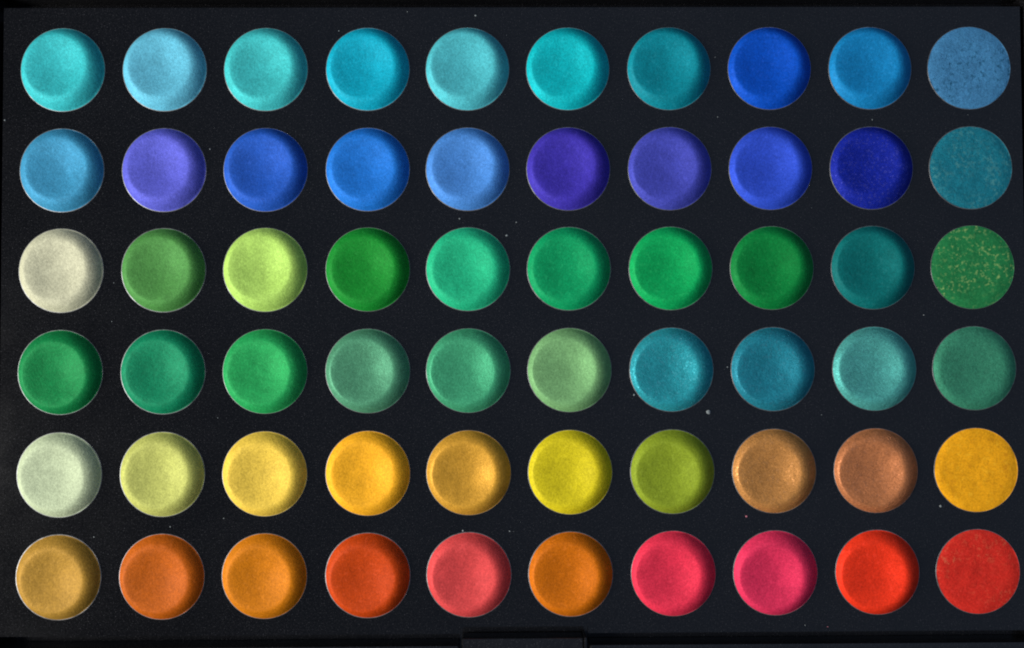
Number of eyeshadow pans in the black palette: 60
